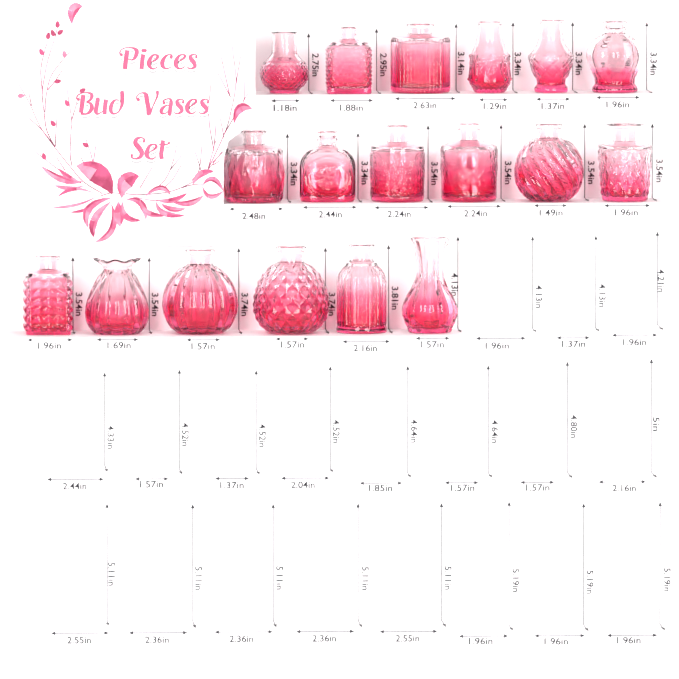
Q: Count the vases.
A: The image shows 18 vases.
